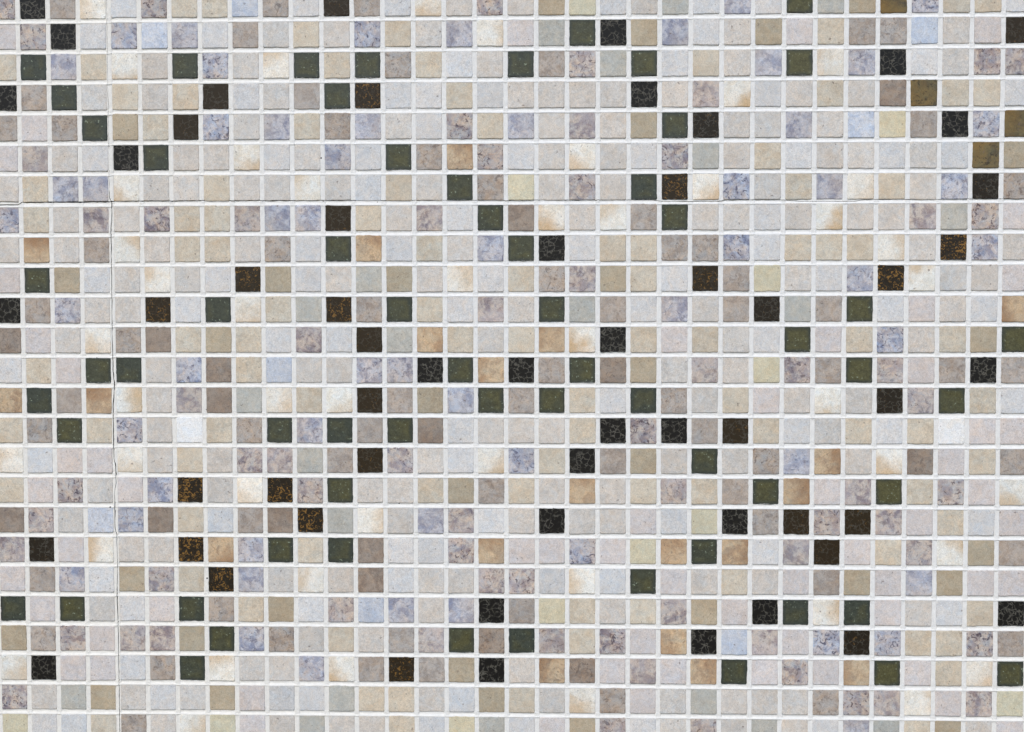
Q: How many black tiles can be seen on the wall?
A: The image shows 57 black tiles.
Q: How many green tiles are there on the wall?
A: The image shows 62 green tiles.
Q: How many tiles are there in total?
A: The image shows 119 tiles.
